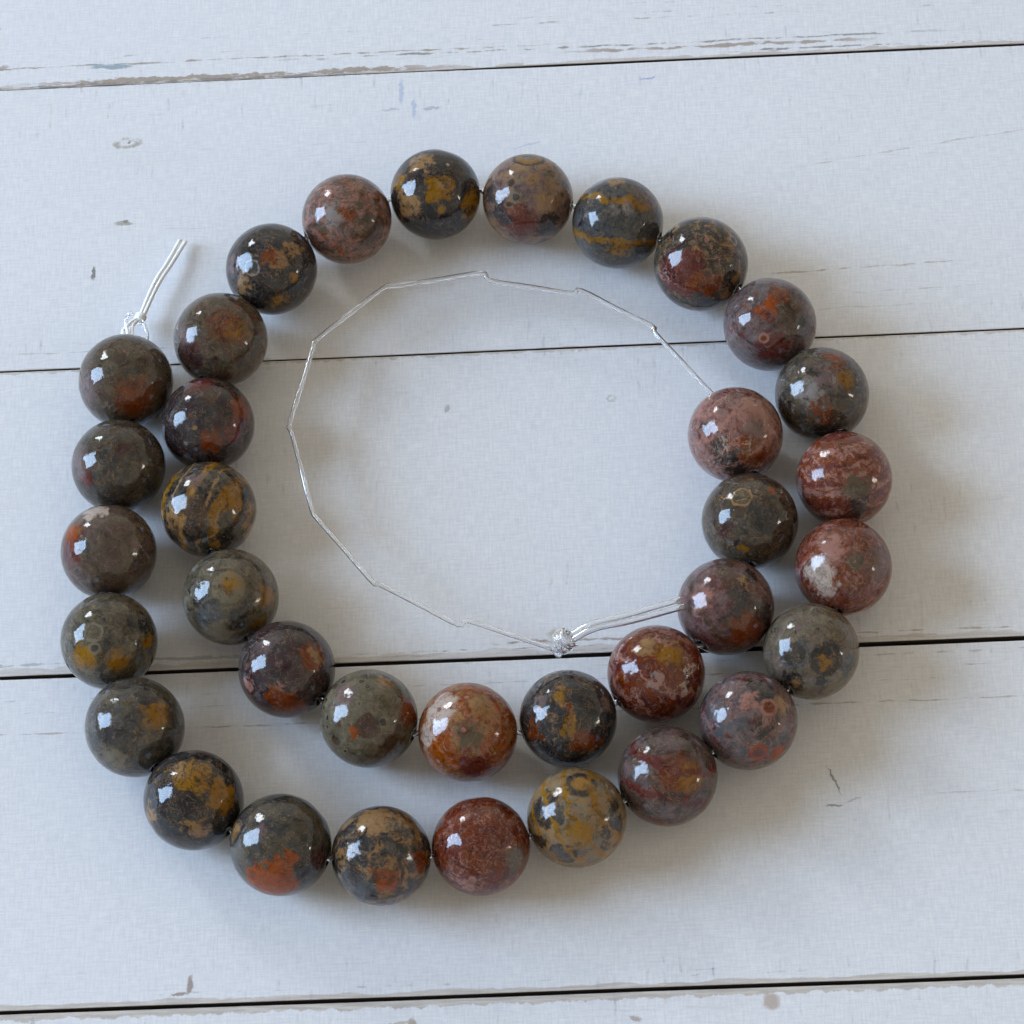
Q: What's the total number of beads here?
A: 35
